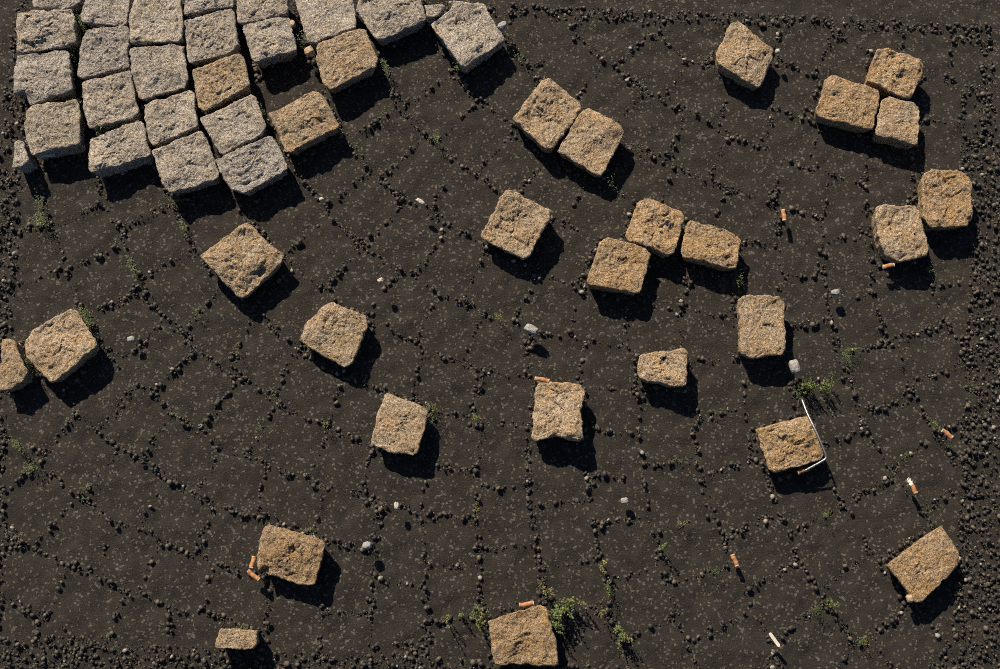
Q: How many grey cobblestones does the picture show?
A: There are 23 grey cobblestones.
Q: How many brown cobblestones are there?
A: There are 28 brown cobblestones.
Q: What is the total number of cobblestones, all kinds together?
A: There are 51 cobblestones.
